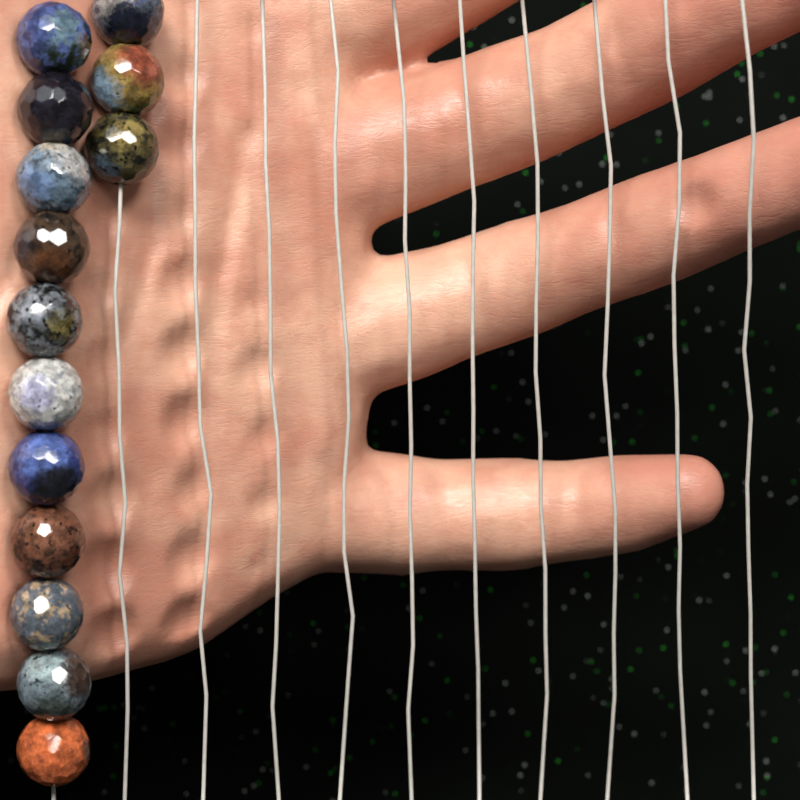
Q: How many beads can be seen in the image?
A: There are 14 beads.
